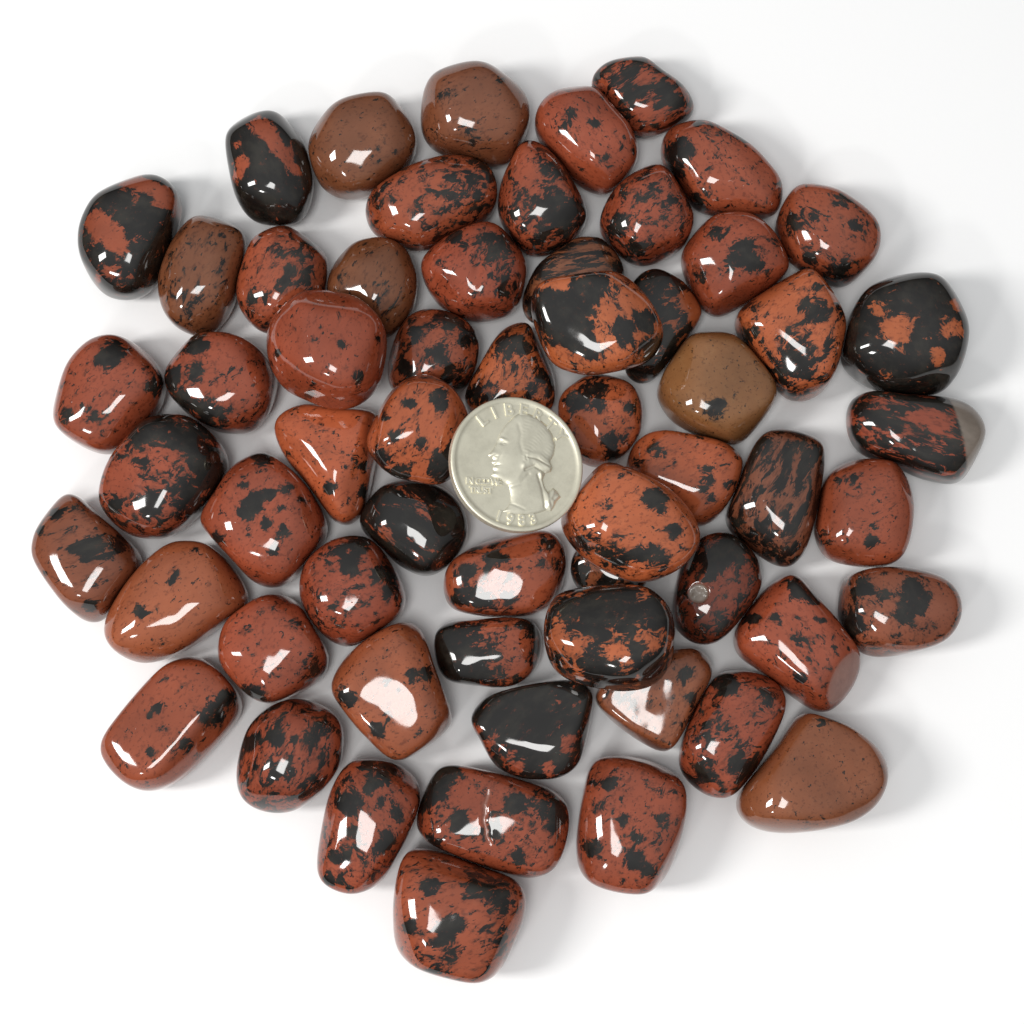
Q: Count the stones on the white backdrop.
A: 60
